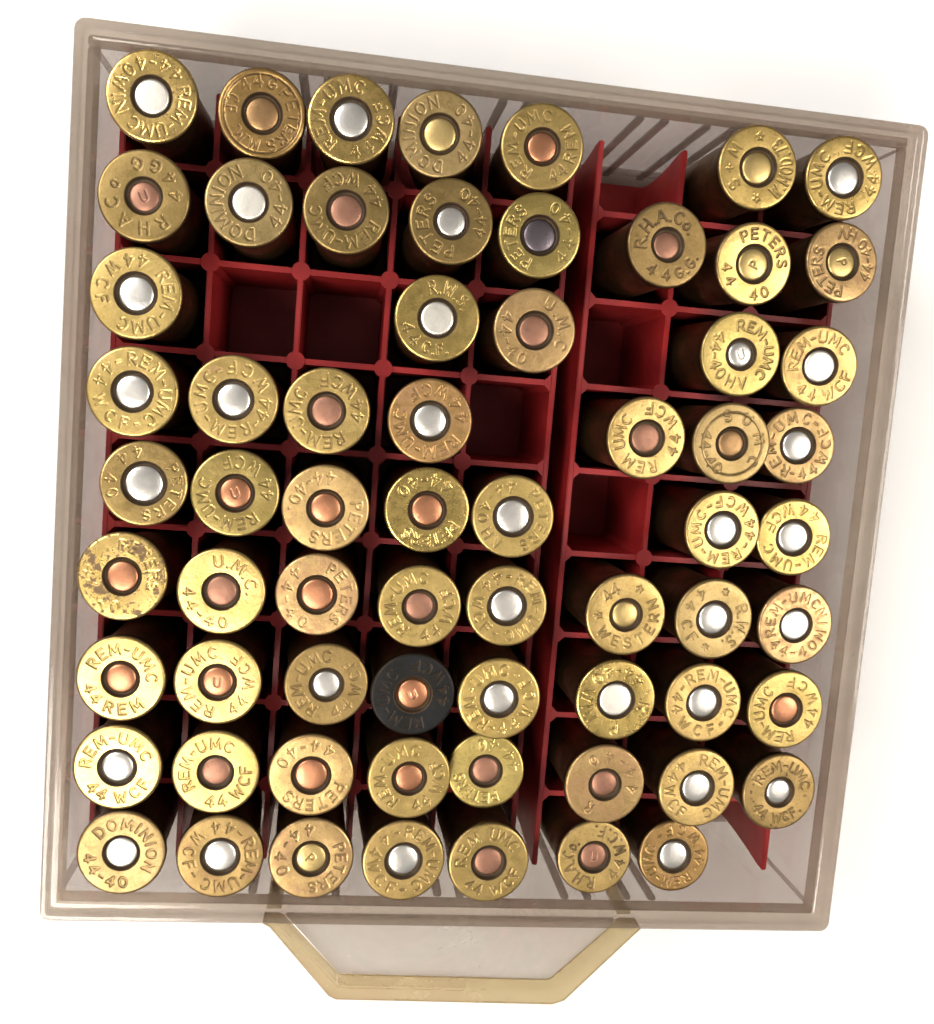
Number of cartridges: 65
